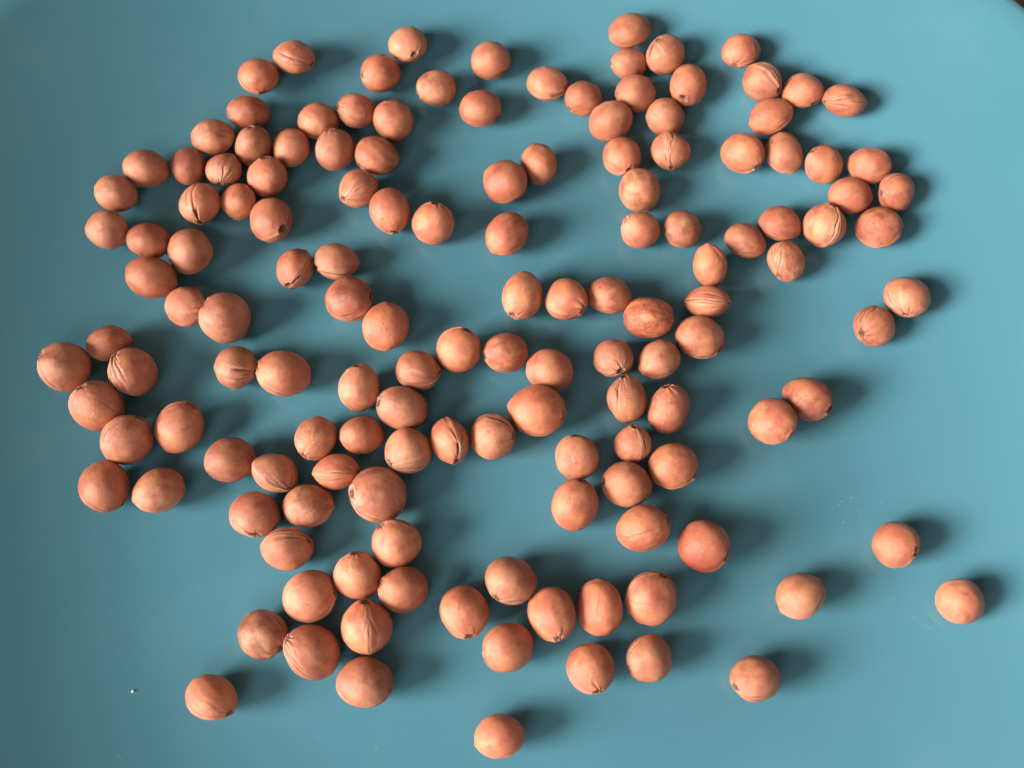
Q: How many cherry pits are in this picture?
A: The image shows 143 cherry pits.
